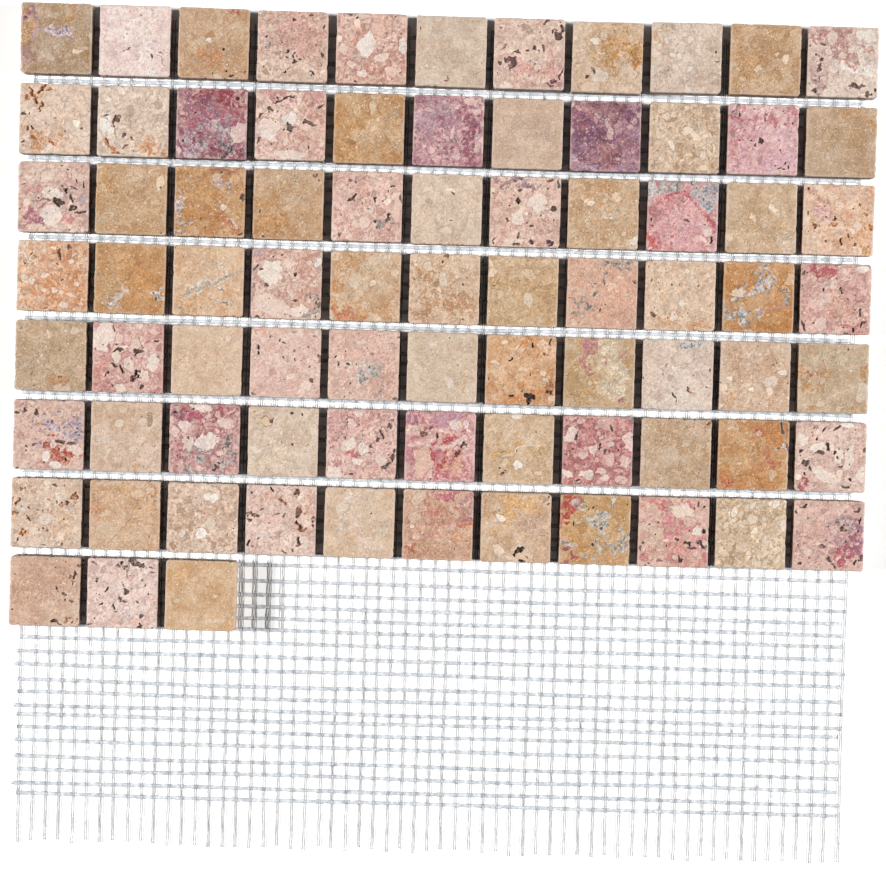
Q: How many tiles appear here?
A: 80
